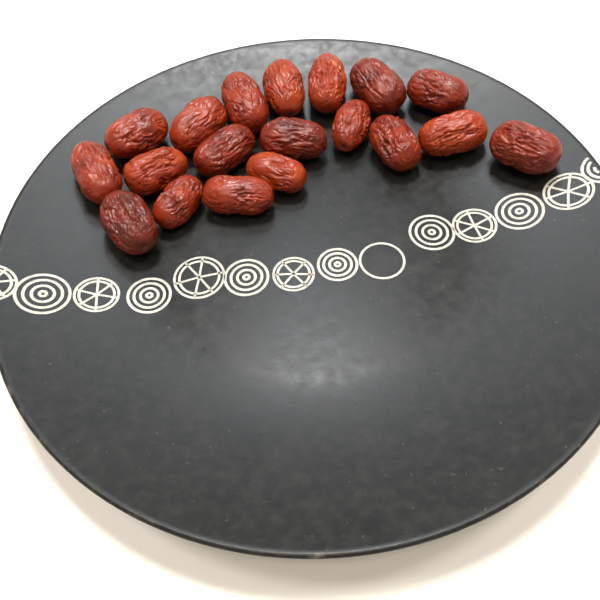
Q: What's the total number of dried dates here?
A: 19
